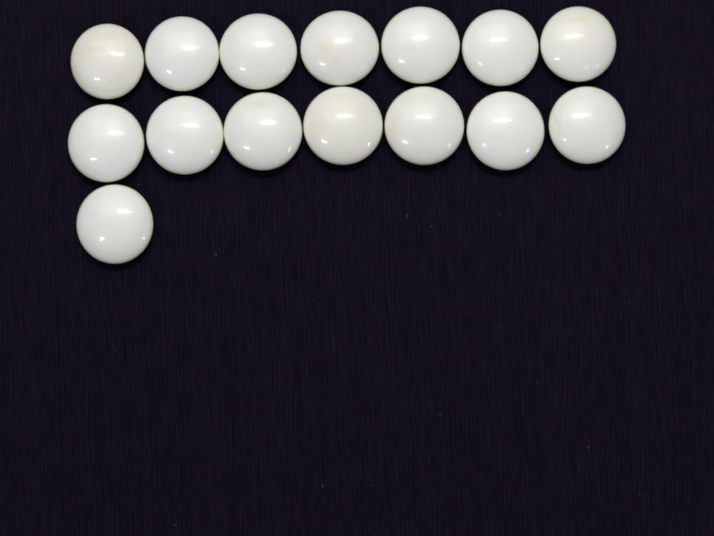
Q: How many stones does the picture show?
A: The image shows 15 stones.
